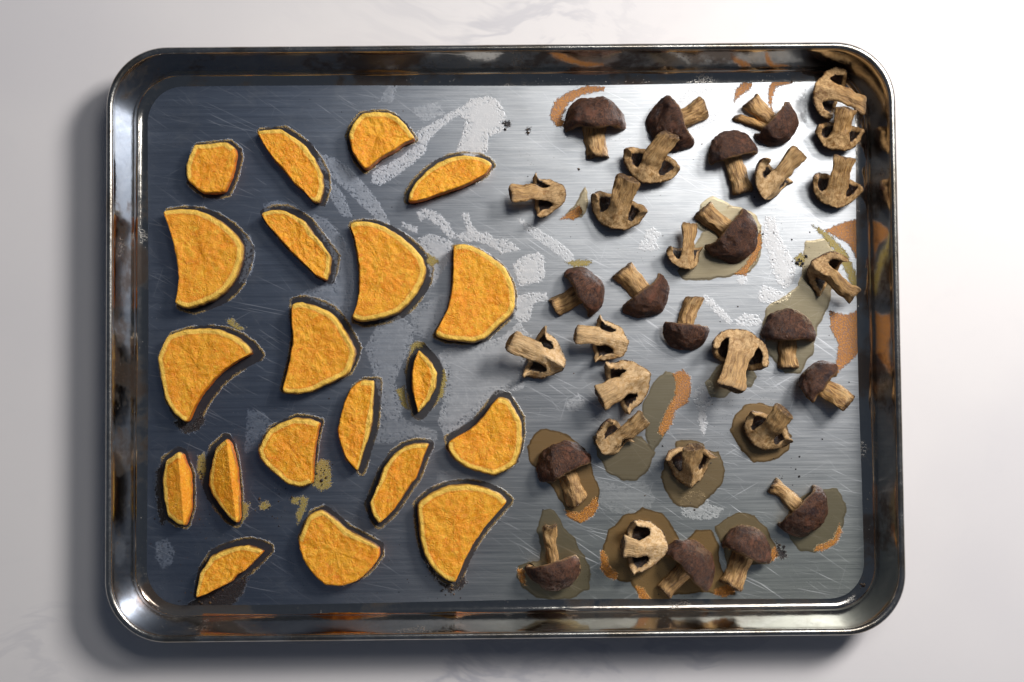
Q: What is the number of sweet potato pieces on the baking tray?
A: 20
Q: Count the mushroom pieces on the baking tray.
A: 32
